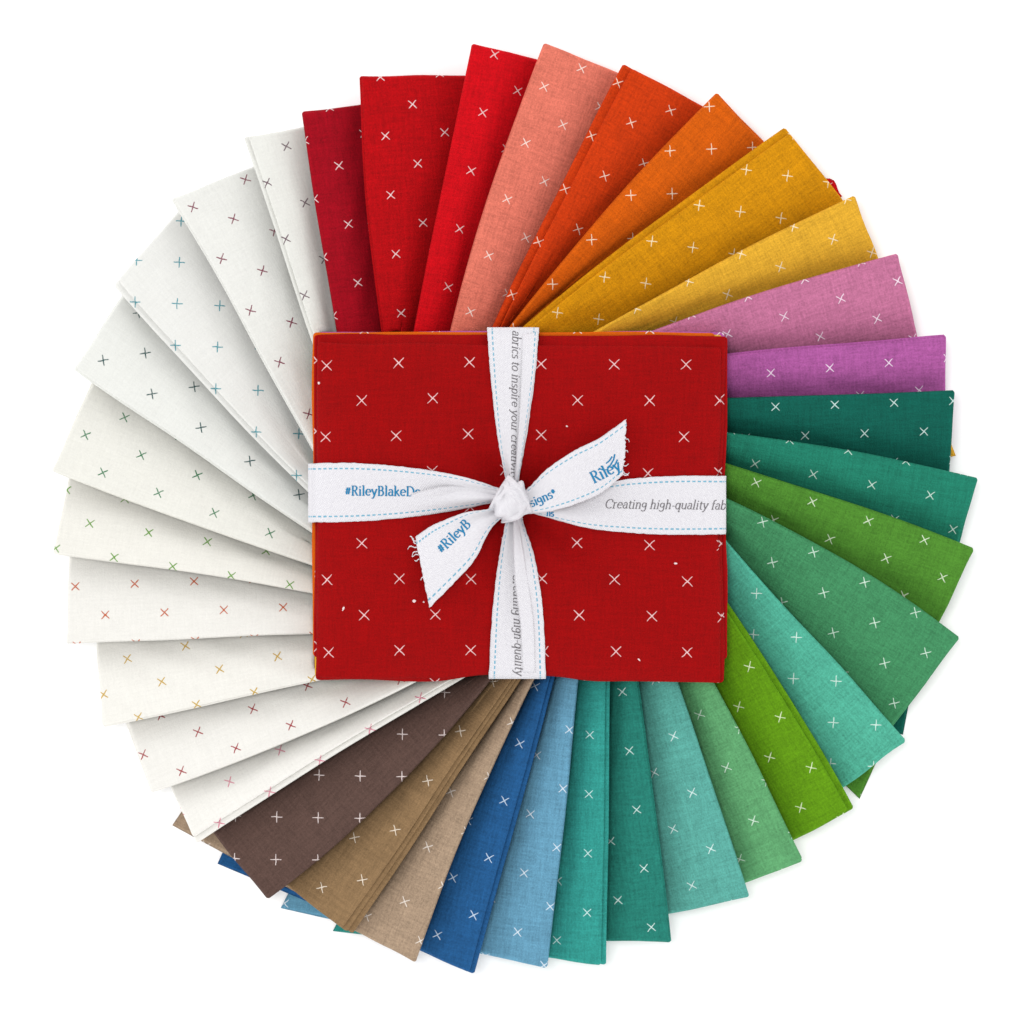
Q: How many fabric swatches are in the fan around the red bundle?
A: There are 35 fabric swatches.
